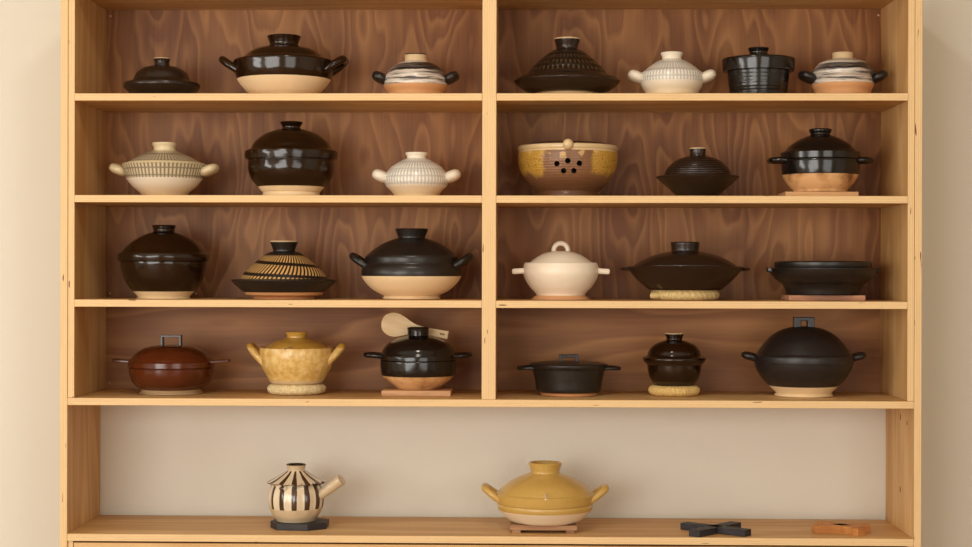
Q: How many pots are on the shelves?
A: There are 27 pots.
